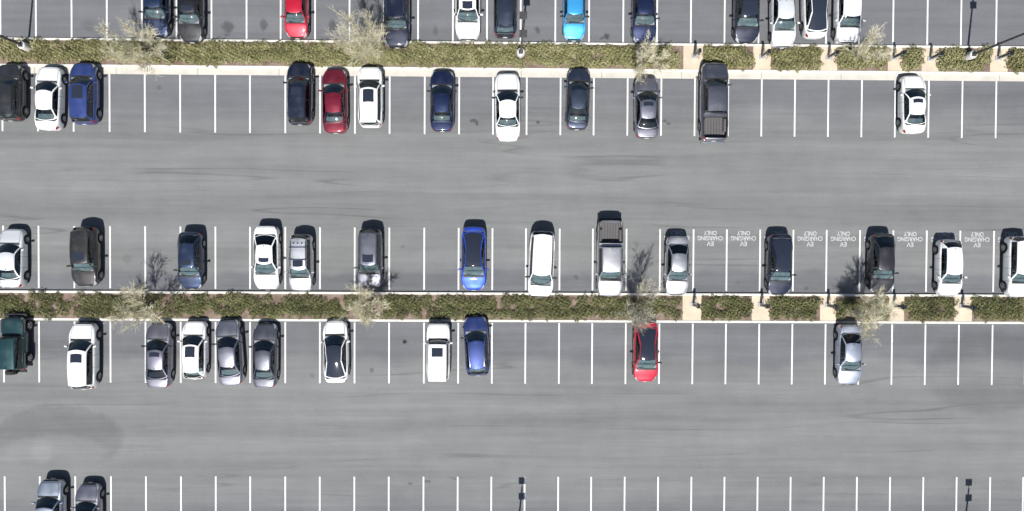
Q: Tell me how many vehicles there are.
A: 51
